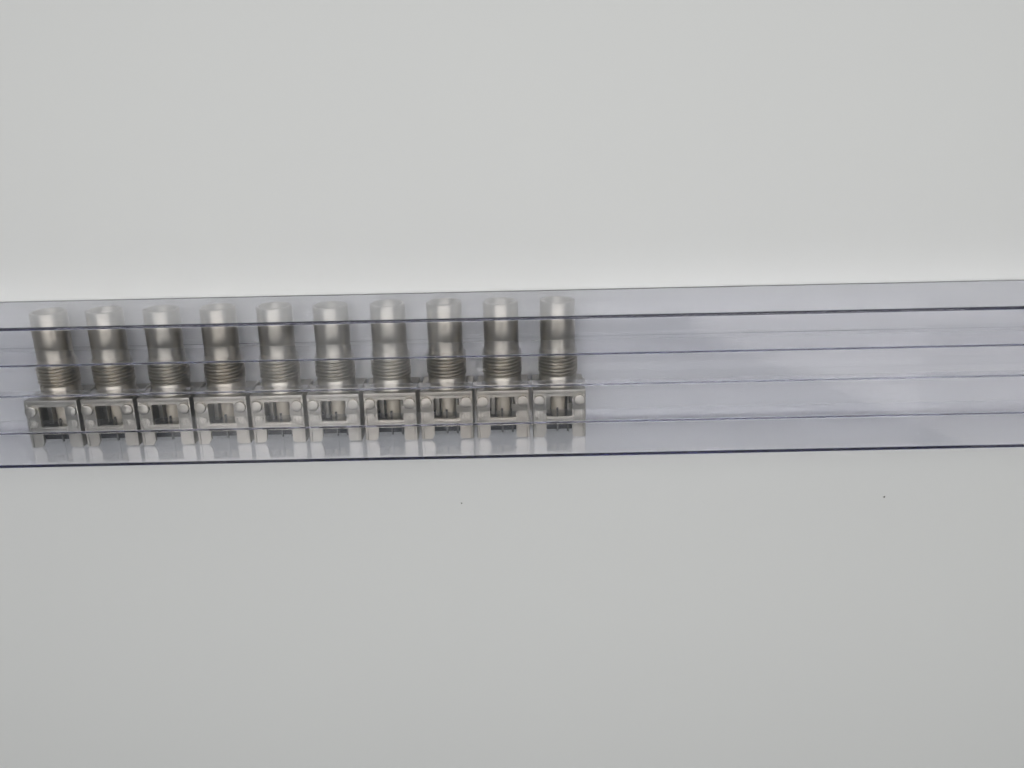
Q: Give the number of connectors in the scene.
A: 10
